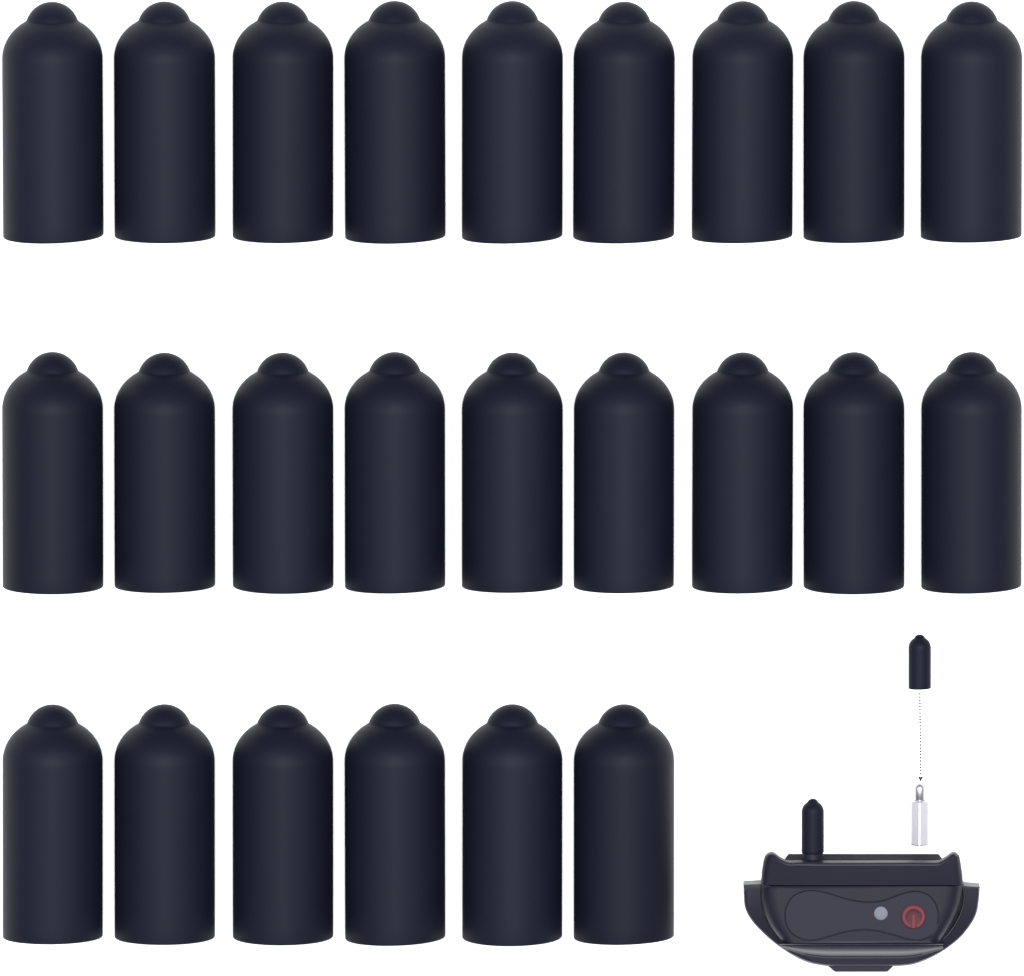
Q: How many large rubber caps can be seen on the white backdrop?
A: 24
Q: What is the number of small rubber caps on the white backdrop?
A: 2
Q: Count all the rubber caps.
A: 26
